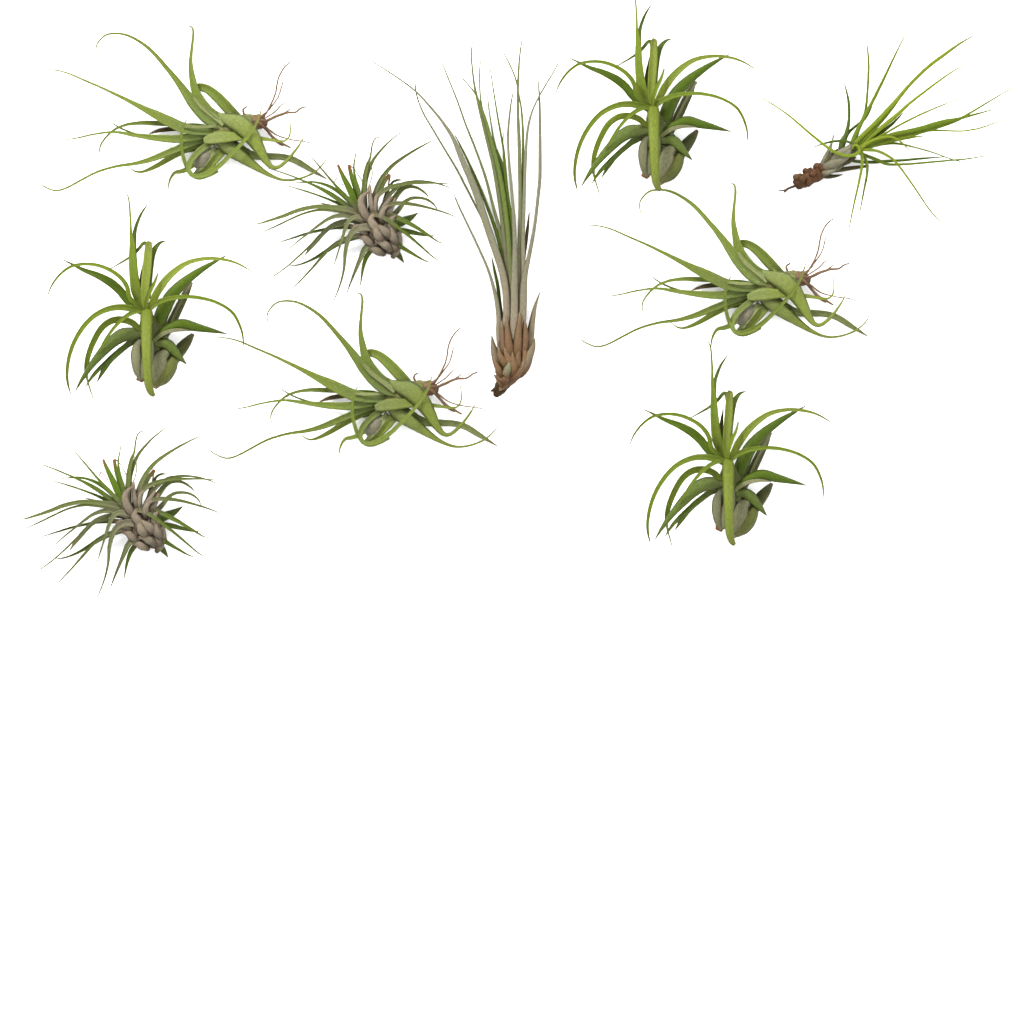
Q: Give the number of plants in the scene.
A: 10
